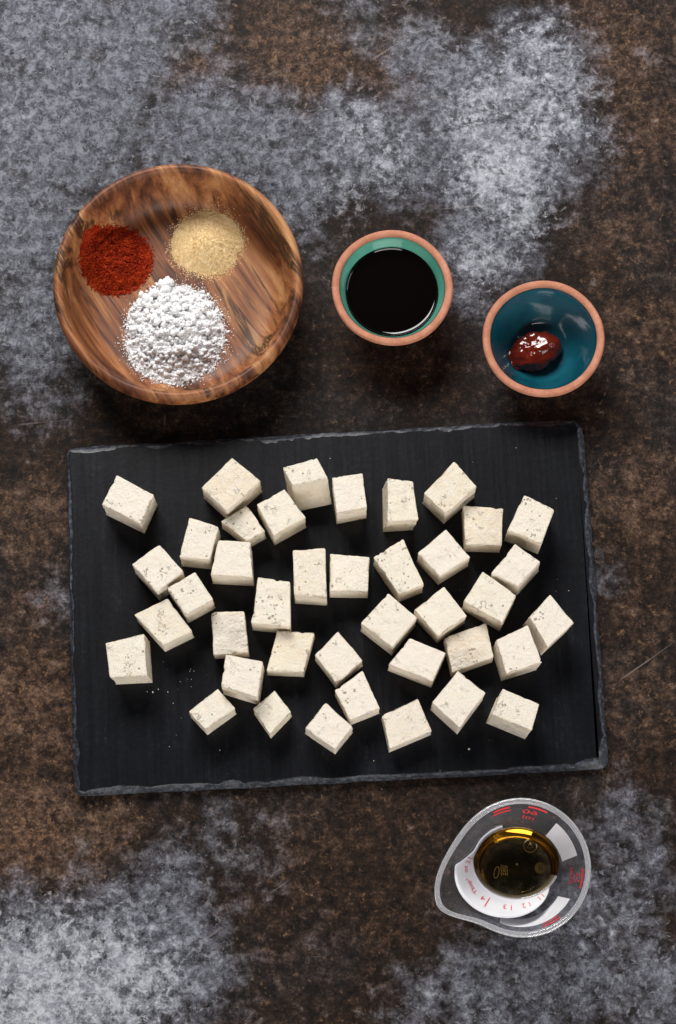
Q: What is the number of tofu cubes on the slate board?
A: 40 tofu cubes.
